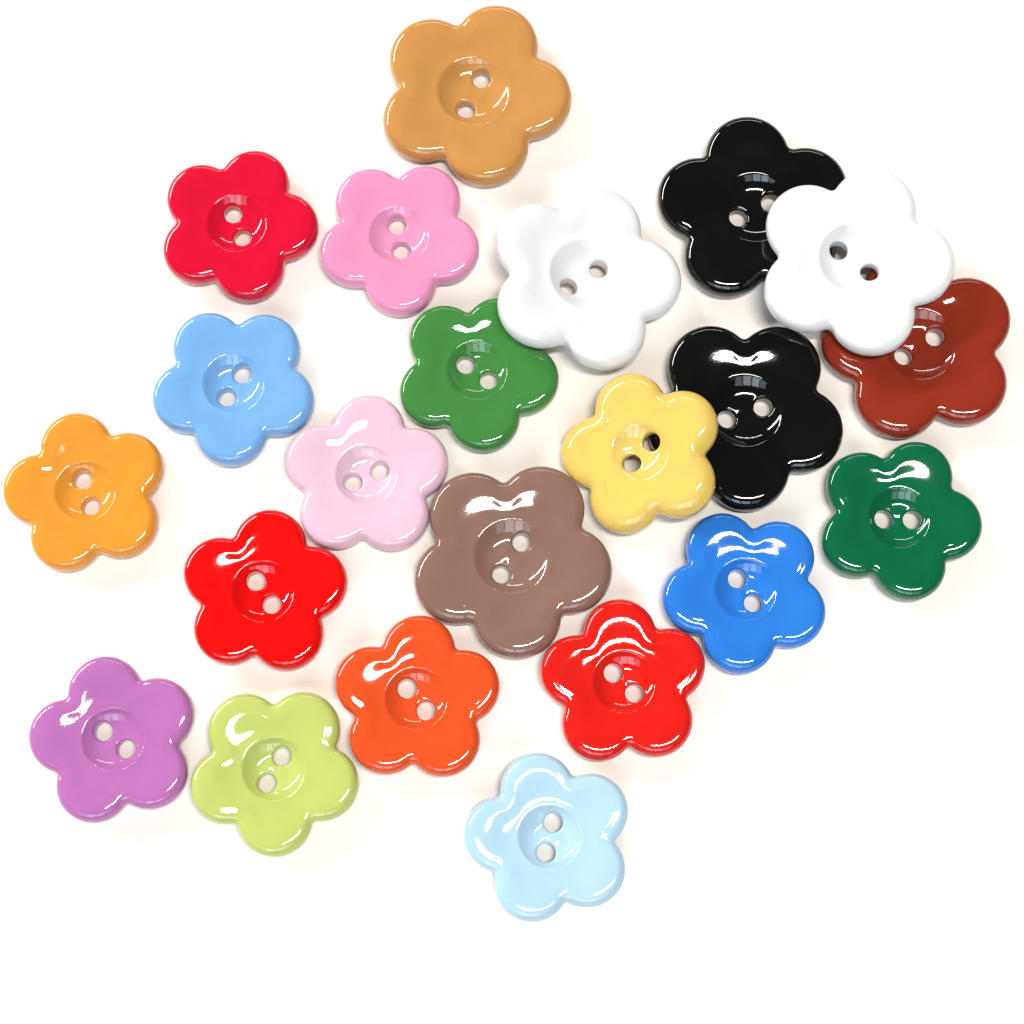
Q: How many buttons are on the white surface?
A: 22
